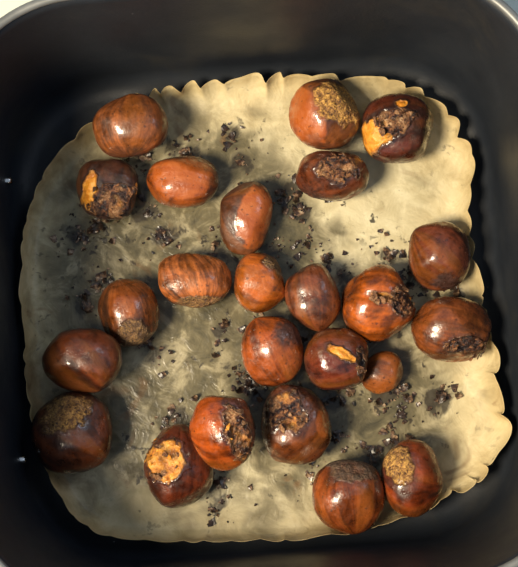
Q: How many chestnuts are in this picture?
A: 24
